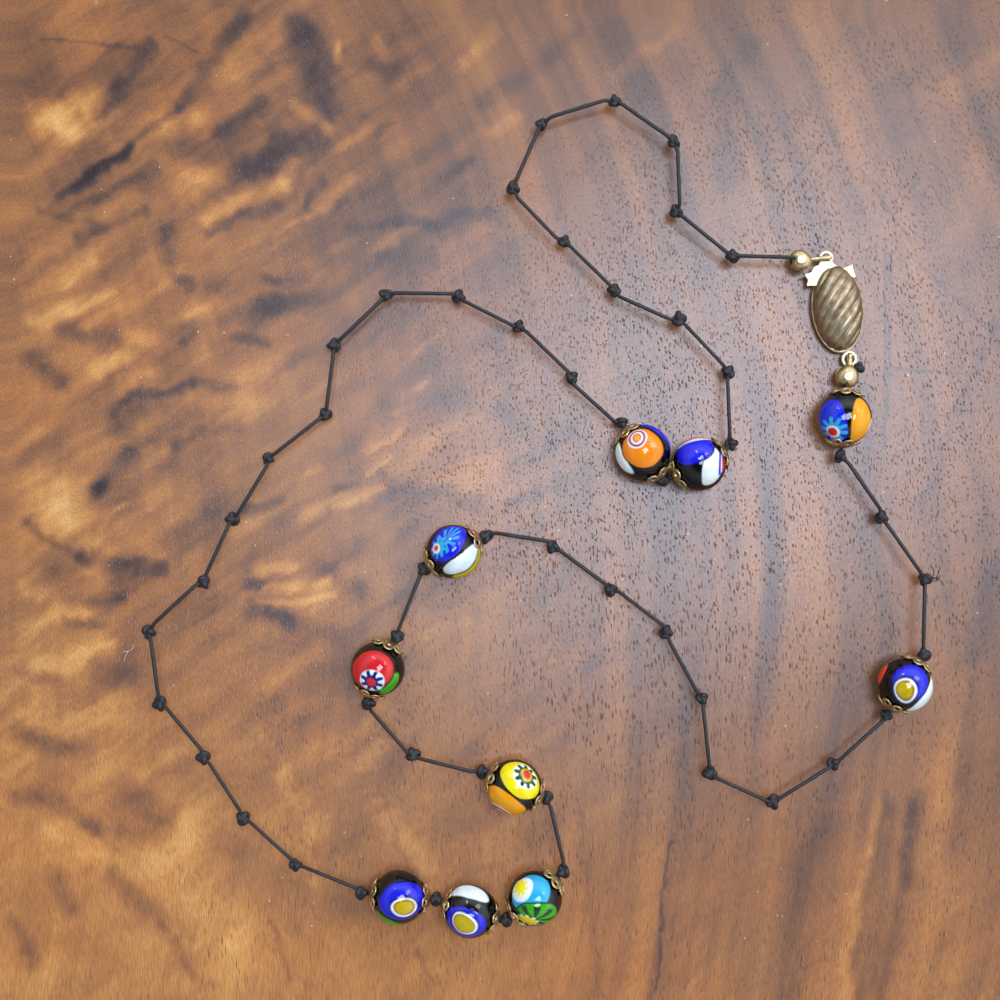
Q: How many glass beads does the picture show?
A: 10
